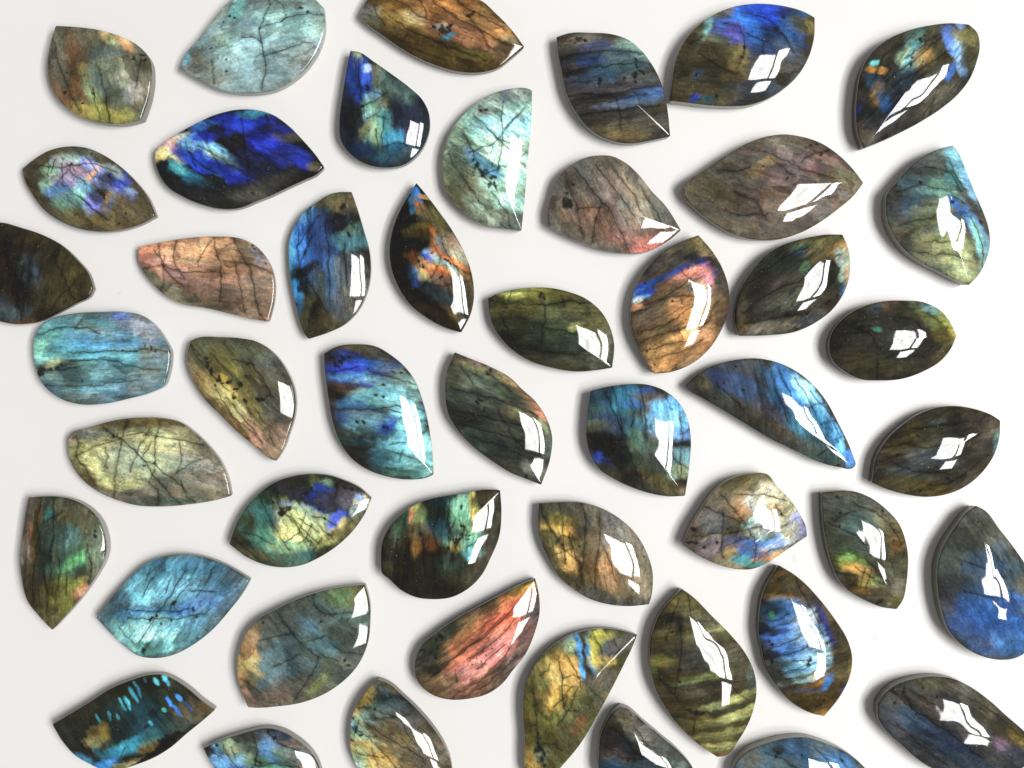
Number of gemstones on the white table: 48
